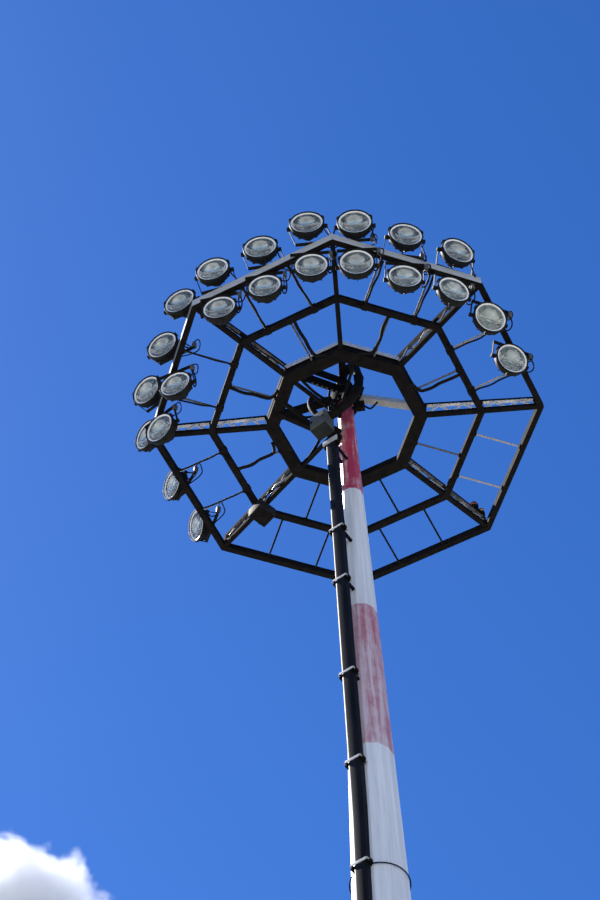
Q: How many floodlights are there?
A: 22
